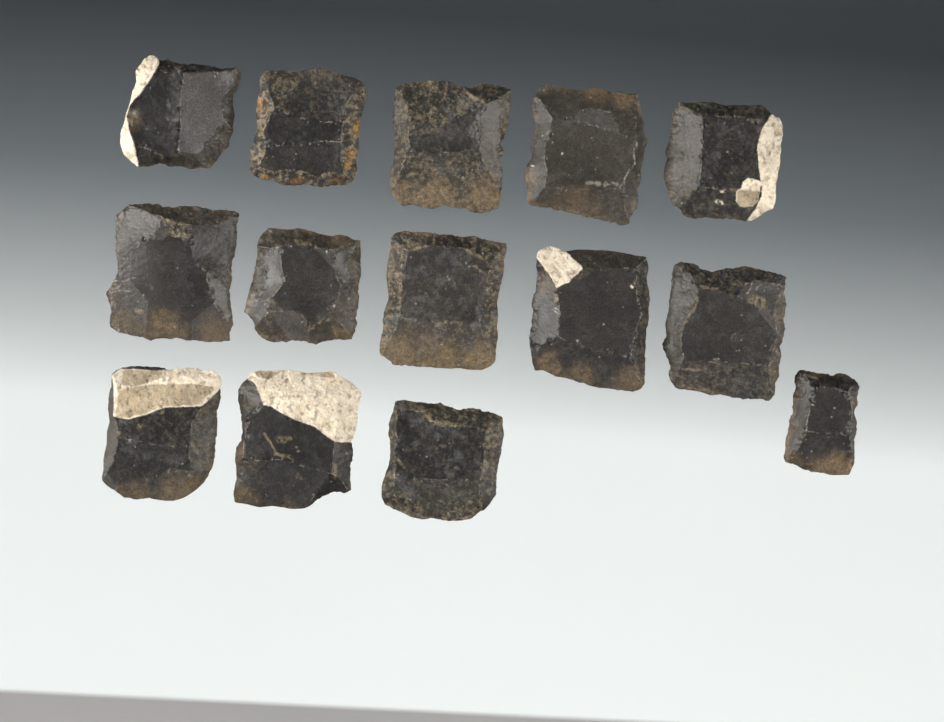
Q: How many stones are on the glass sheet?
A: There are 14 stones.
